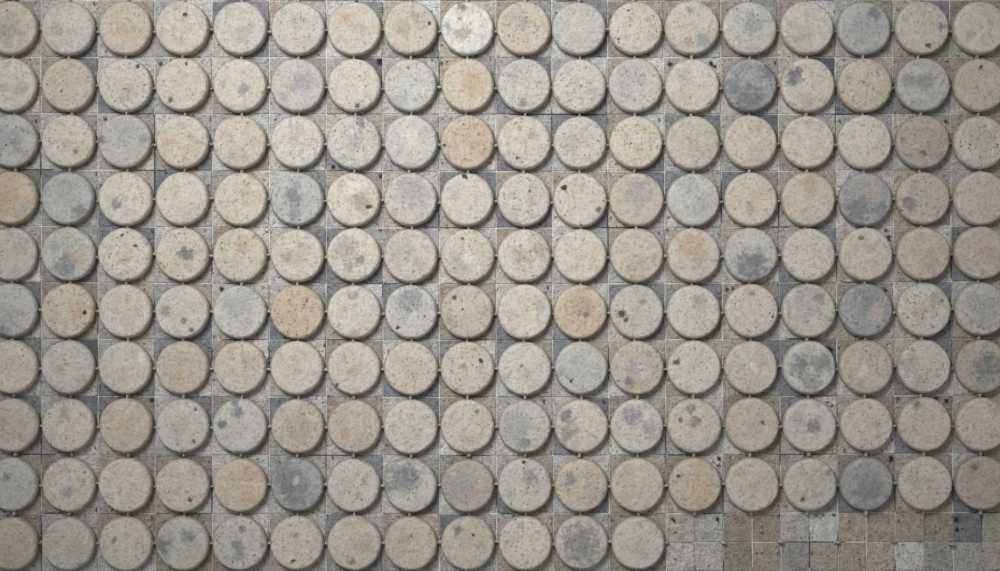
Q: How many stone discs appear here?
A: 174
